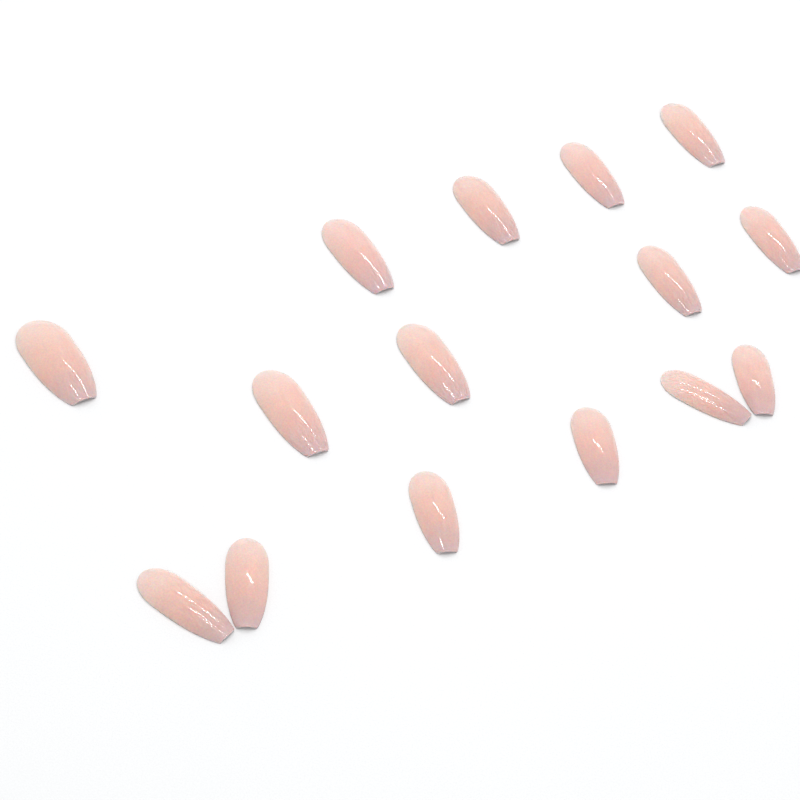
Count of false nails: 15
